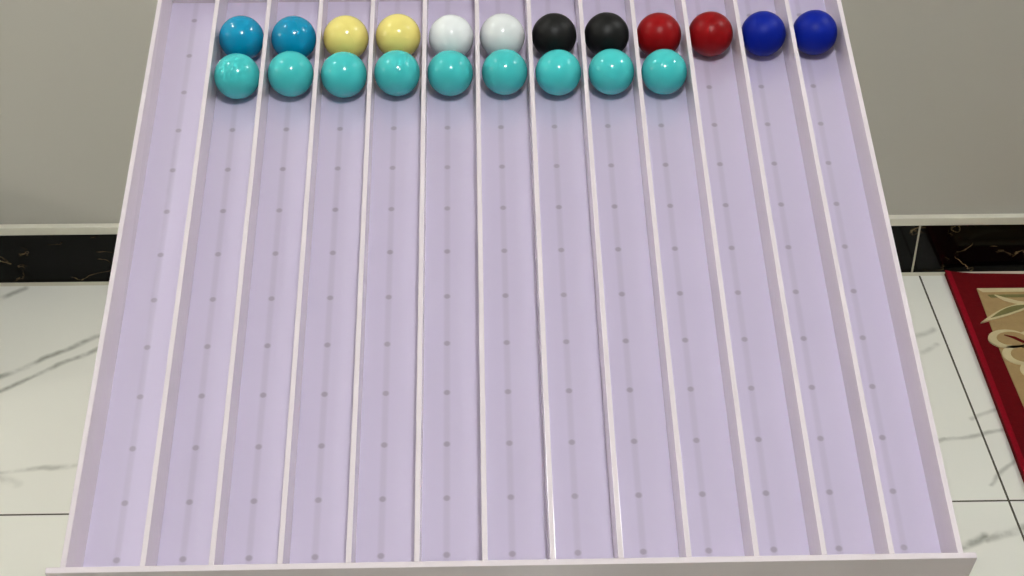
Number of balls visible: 21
